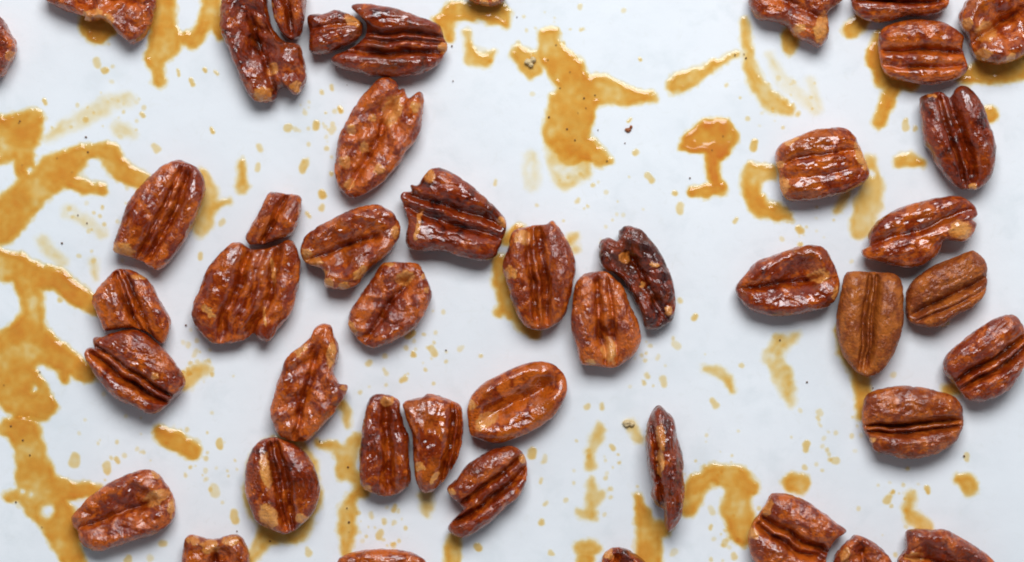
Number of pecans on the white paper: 45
